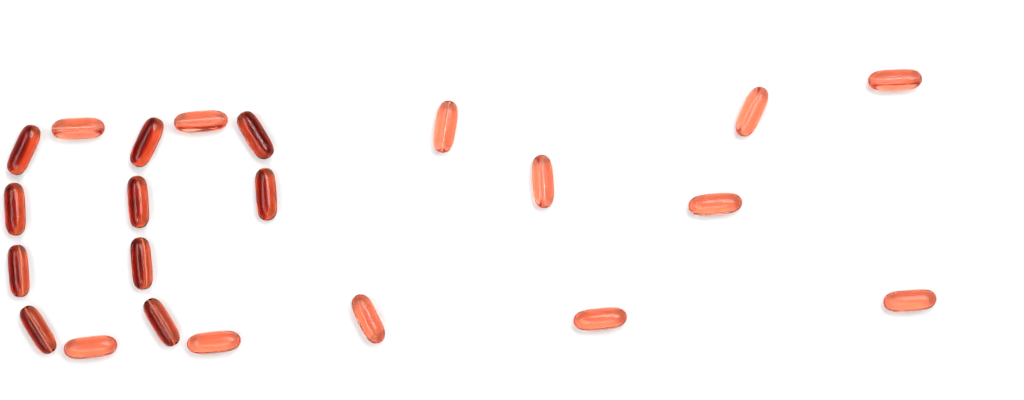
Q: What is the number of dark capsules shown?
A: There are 10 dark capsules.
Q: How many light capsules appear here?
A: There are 12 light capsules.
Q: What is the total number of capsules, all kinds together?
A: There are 22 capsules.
